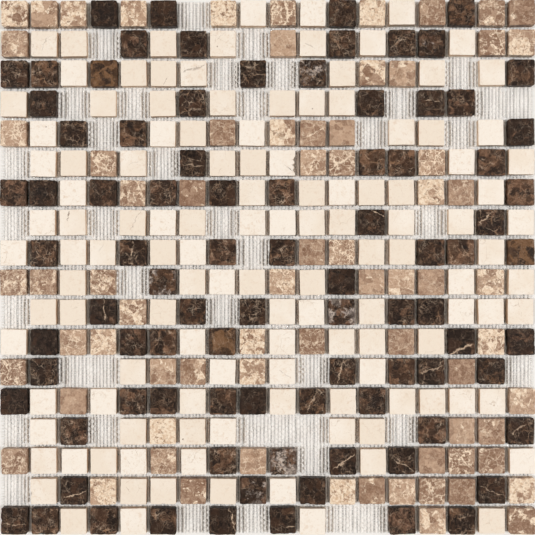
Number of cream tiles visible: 123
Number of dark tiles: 88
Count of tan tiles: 72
